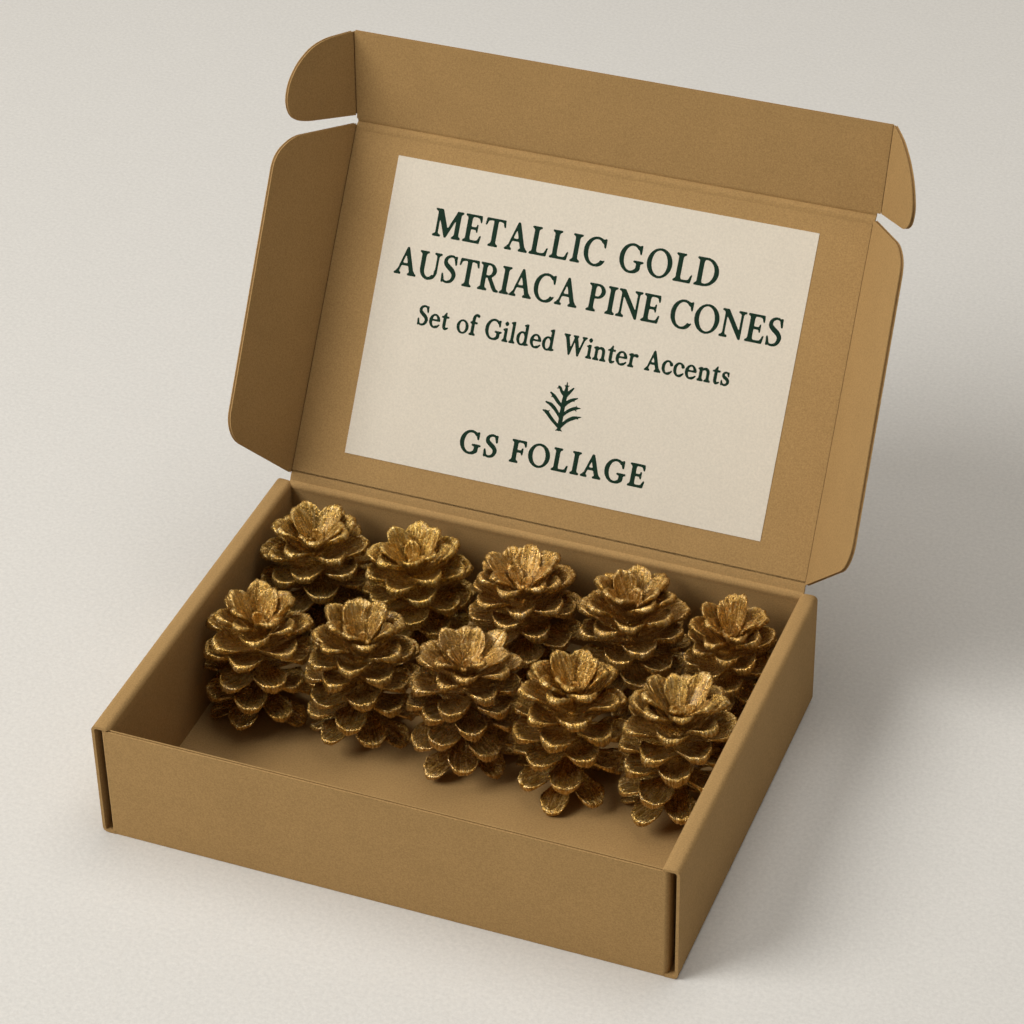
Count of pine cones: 10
